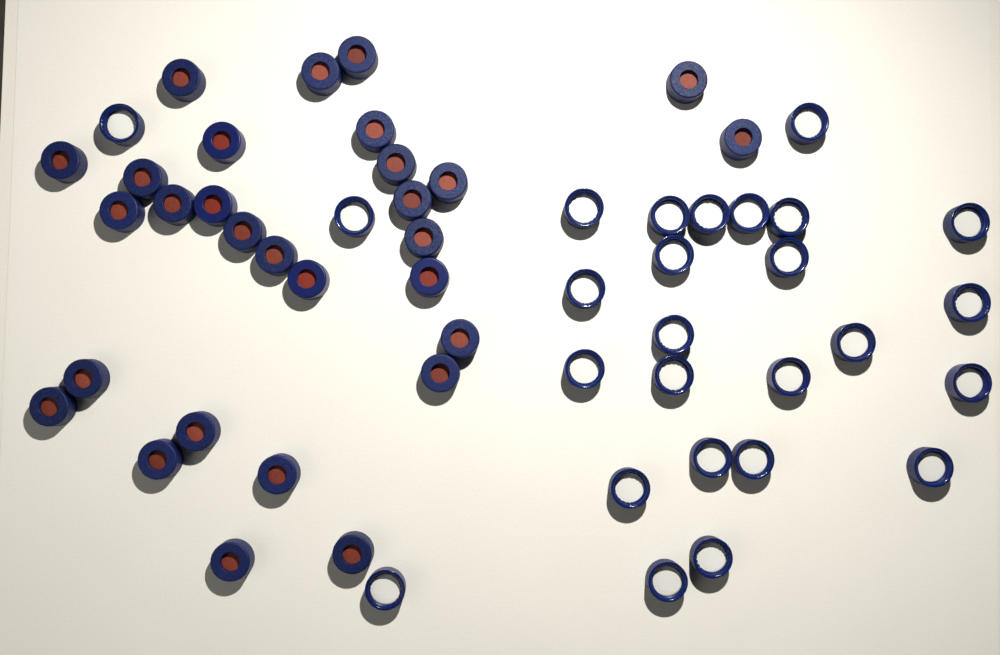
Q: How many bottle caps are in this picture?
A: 55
